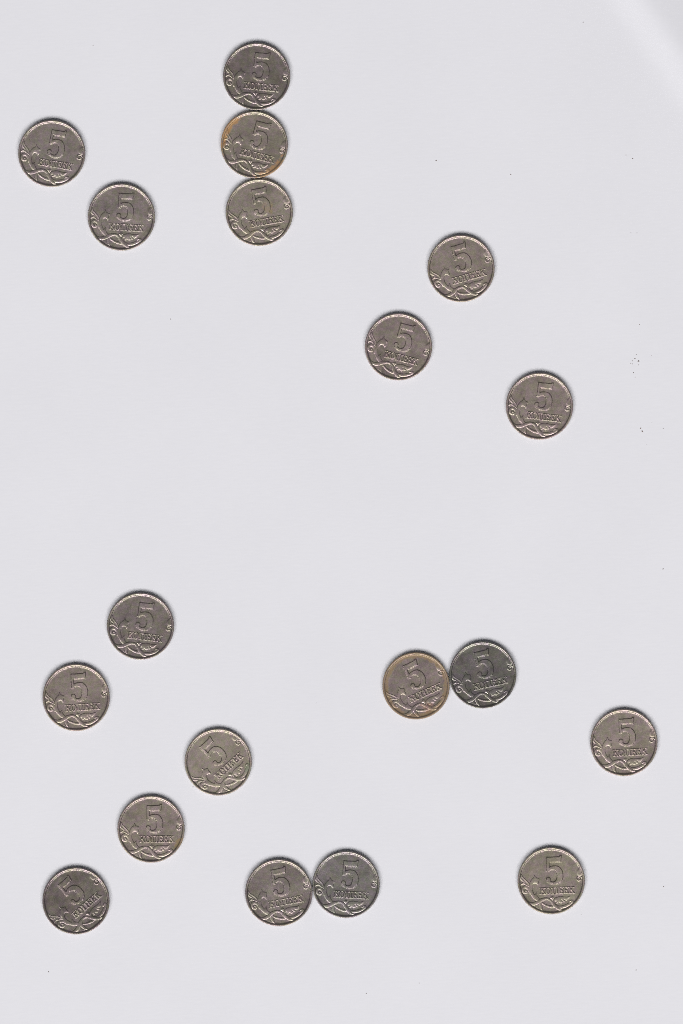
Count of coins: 19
